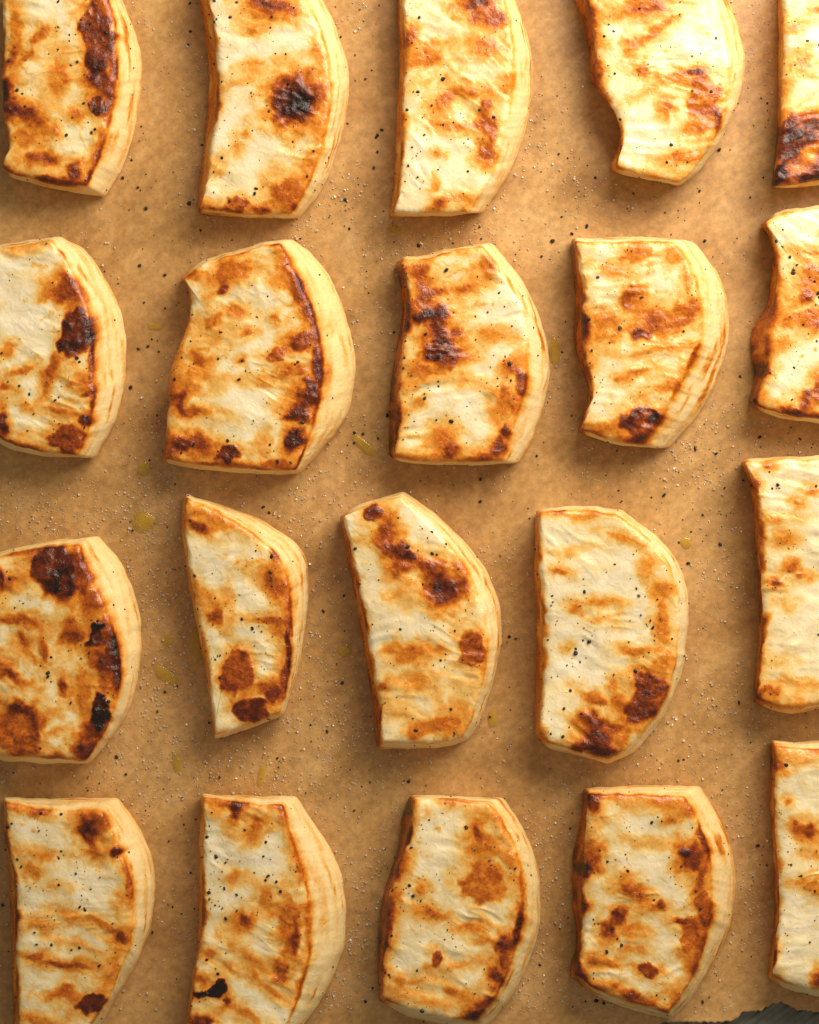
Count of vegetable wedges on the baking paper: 20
